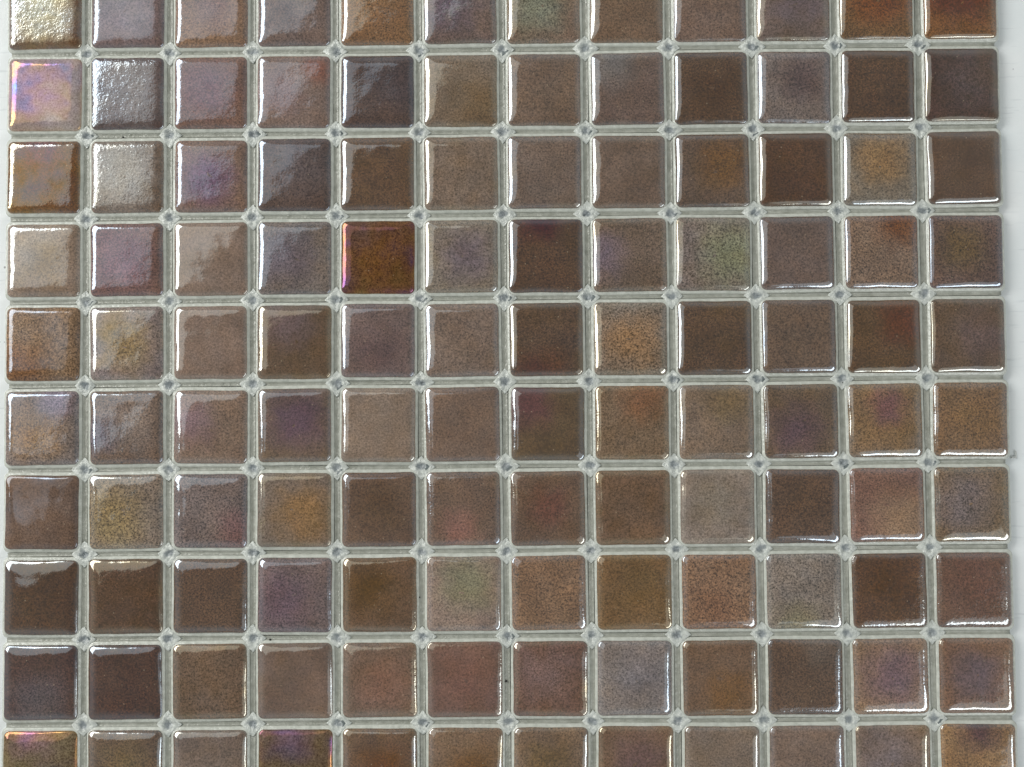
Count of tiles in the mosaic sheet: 120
